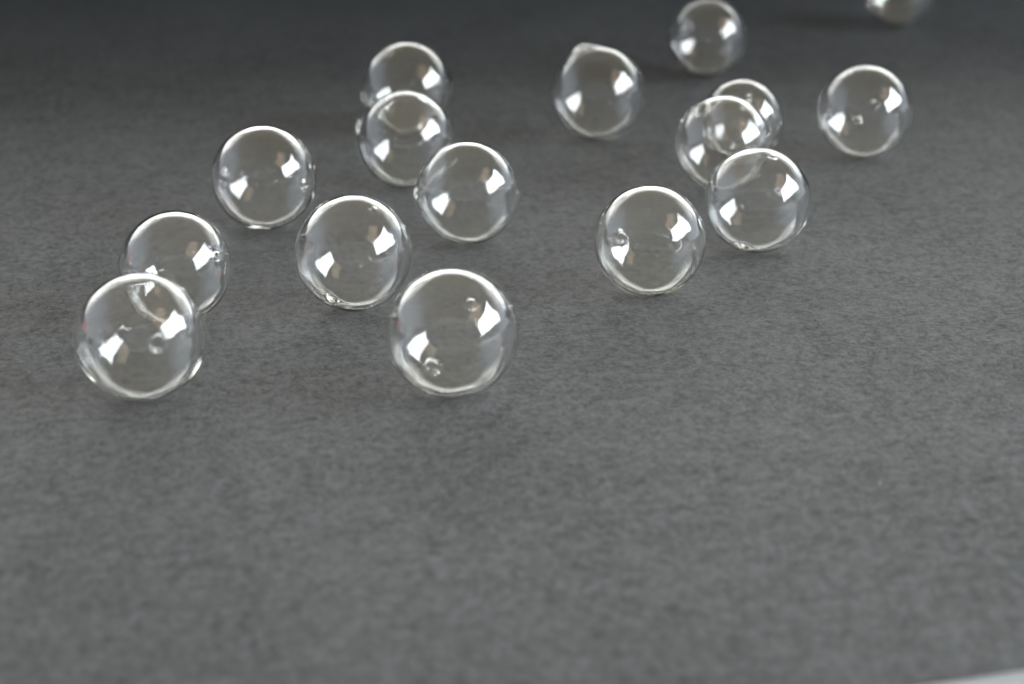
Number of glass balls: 16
